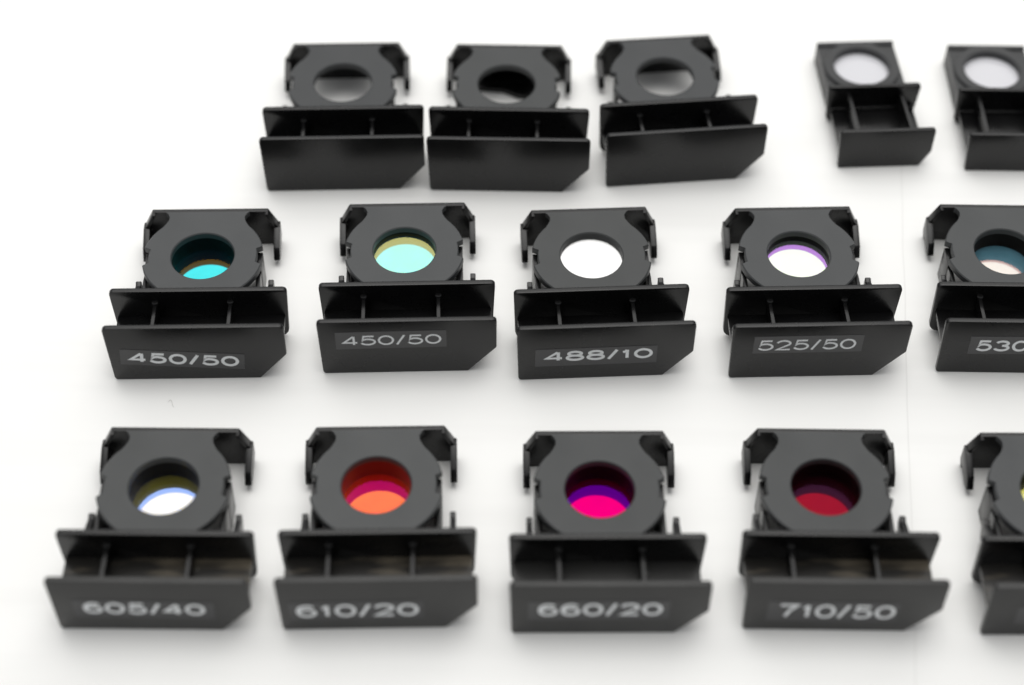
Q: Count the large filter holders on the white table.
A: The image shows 13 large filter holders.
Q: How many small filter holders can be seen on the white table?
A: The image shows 2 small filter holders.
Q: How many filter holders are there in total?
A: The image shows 15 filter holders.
